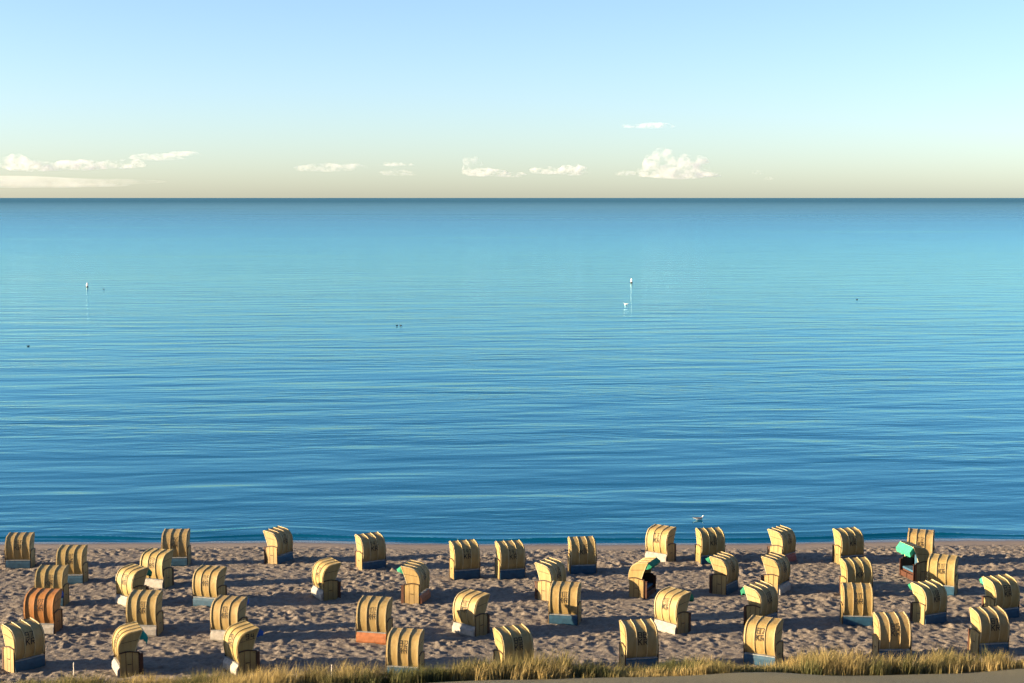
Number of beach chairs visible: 46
